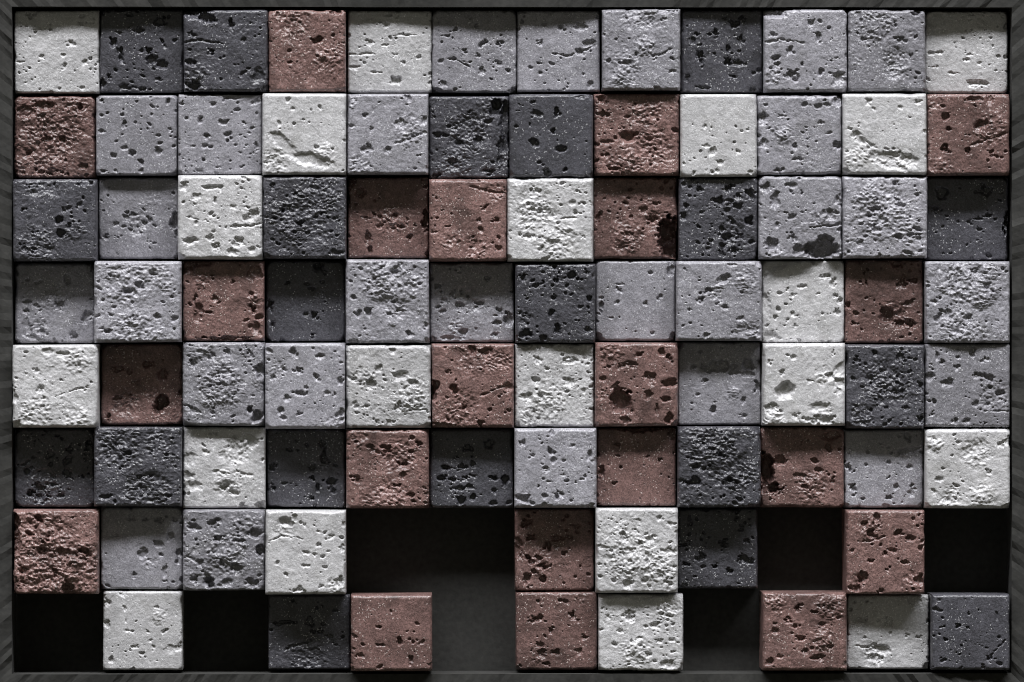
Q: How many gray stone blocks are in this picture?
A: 27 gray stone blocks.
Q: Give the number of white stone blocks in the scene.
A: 20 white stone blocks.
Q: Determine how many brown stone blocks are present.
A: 21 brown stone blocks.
